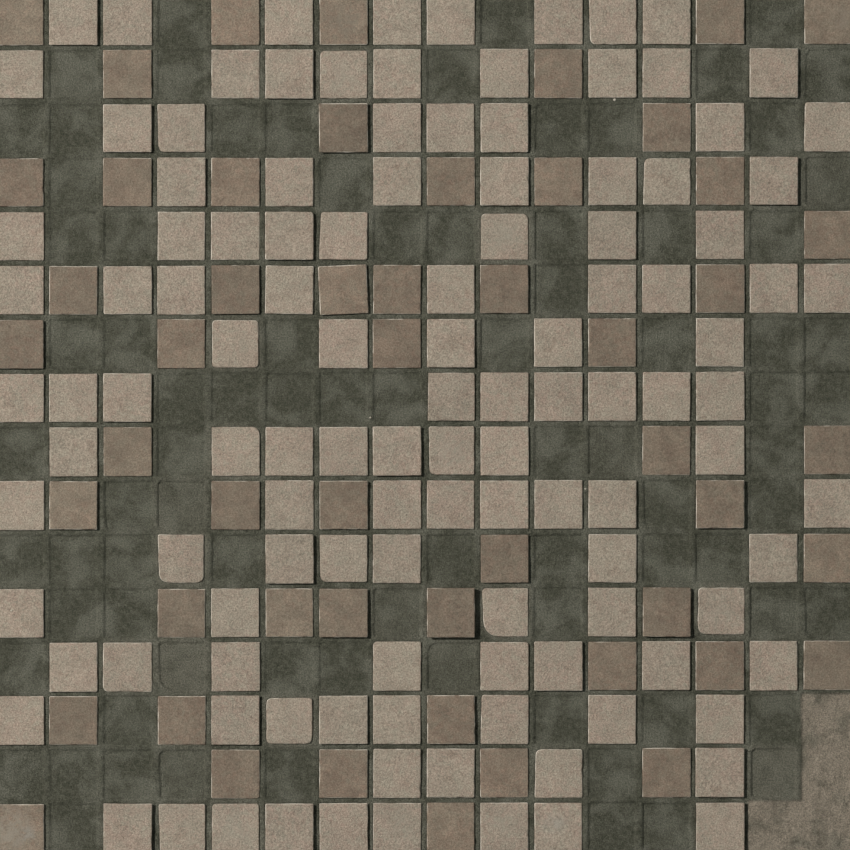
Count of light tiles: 118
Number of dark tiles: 52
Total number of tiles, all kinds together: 170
